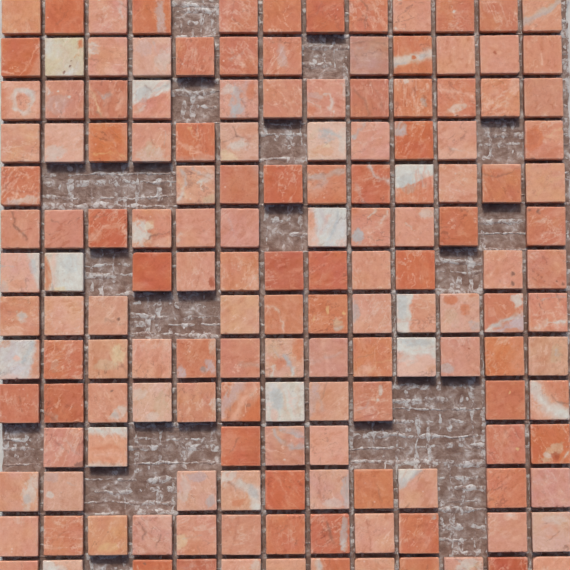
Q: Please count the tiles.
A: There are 155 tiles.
